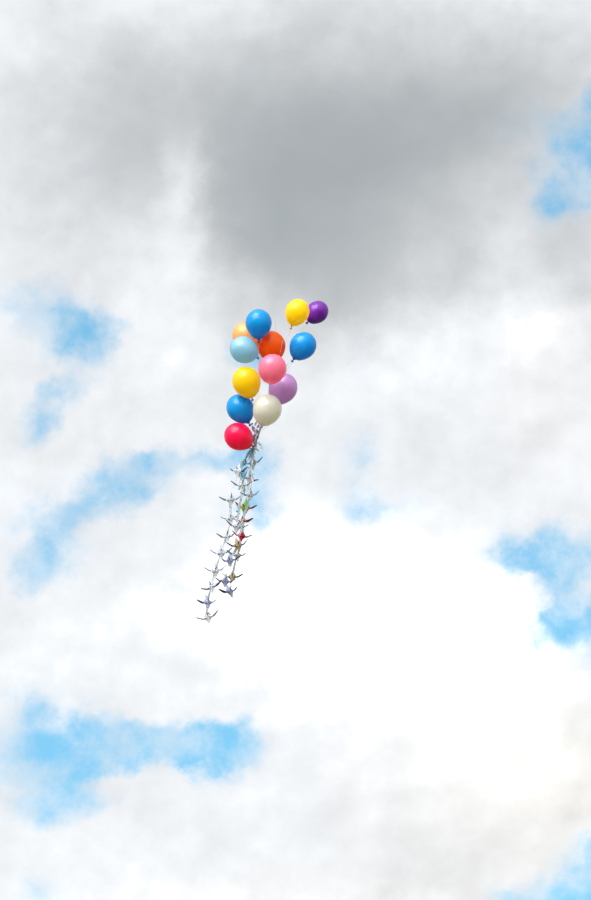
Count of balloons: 13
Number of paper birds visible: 23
